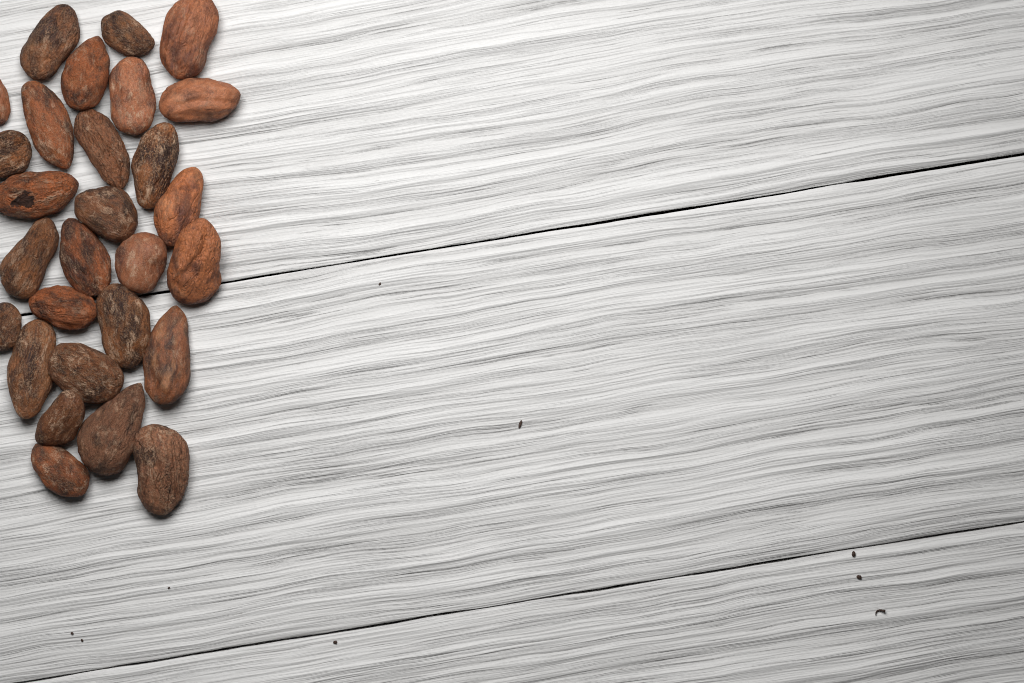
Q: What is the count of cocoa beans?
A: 28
